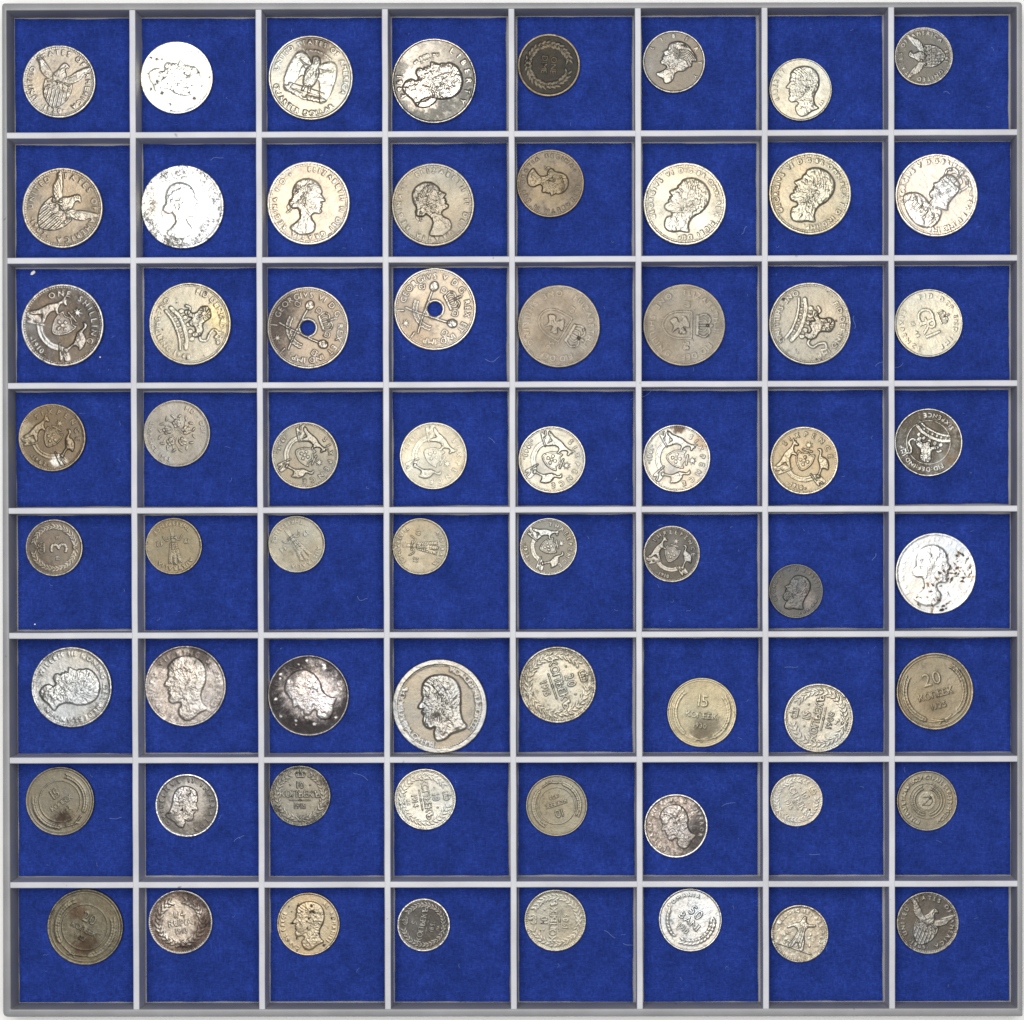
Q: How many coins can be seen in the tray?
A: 64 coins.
